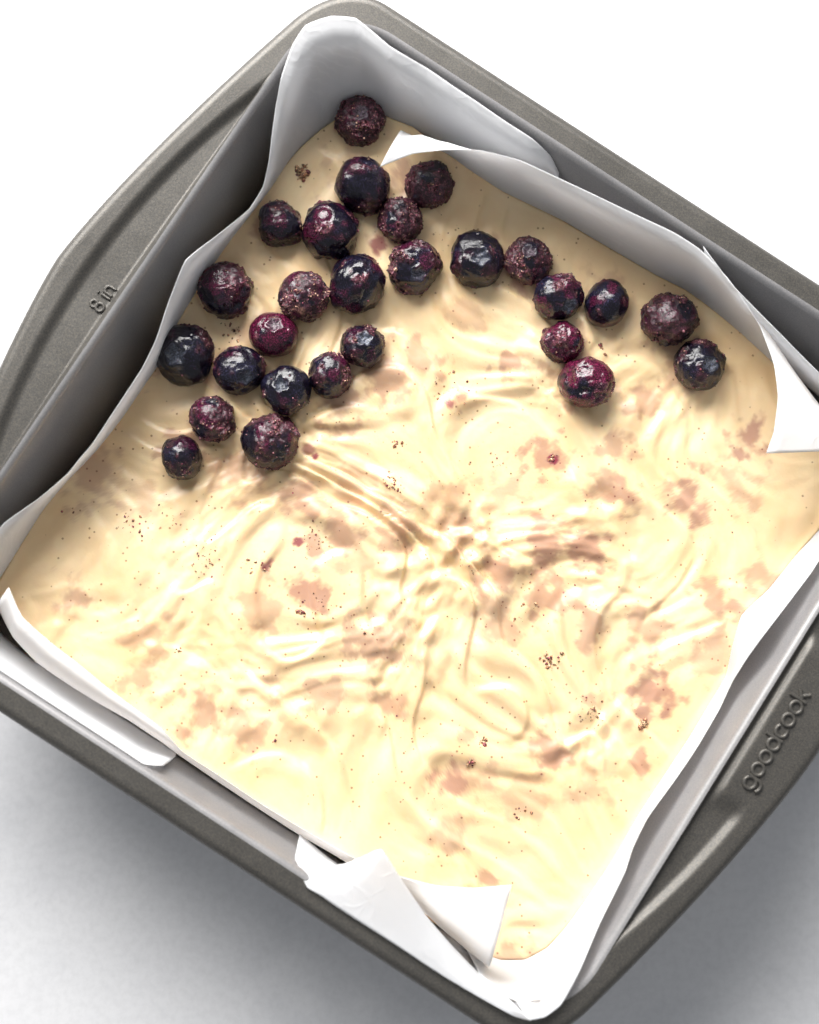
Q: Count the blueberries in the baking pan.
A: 27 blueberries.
